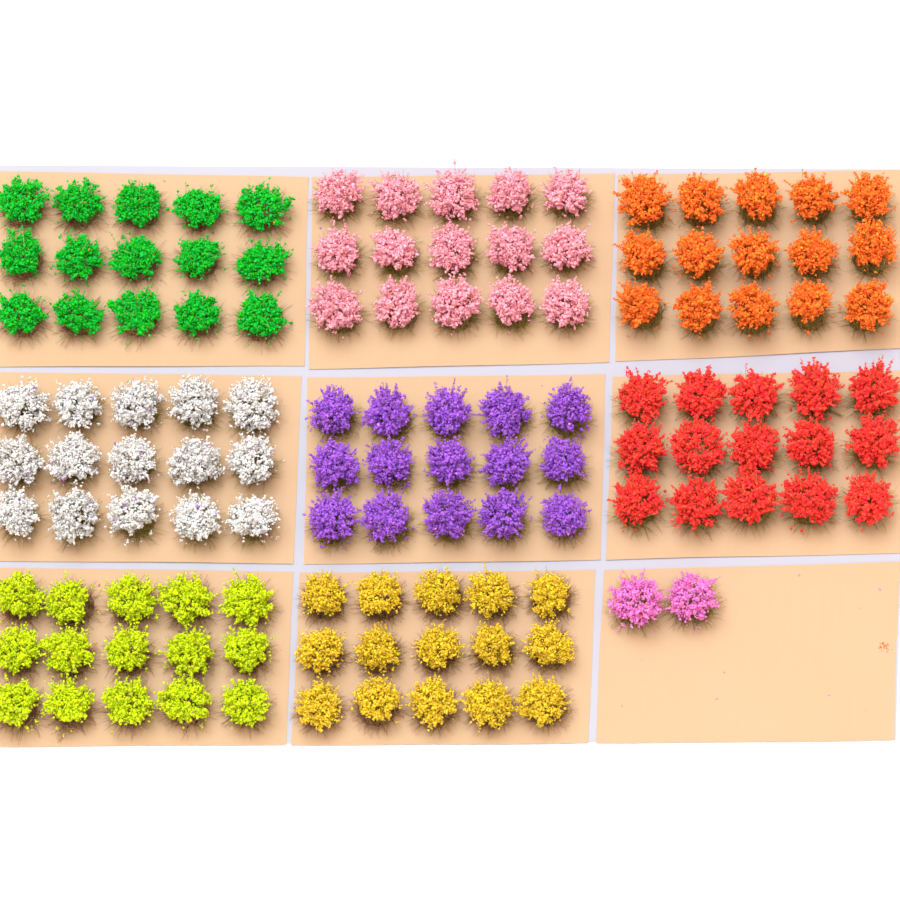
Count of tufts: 122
